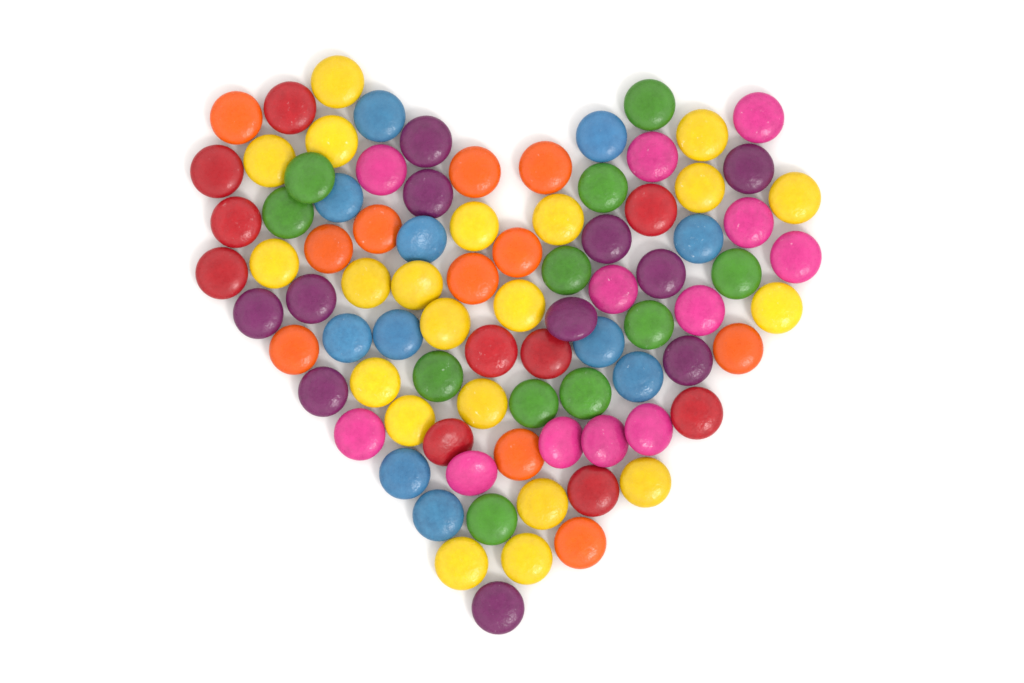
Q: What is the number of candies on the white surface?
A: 87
